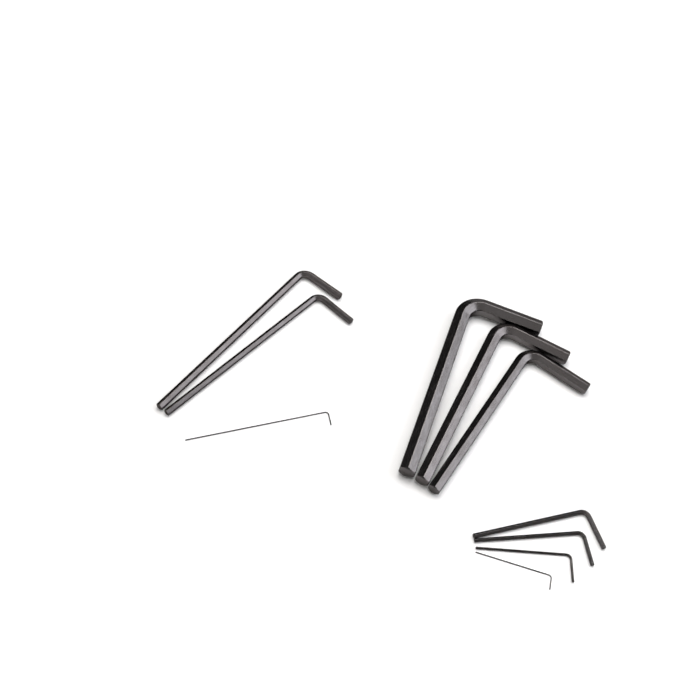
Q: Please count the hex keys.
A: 10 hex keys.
